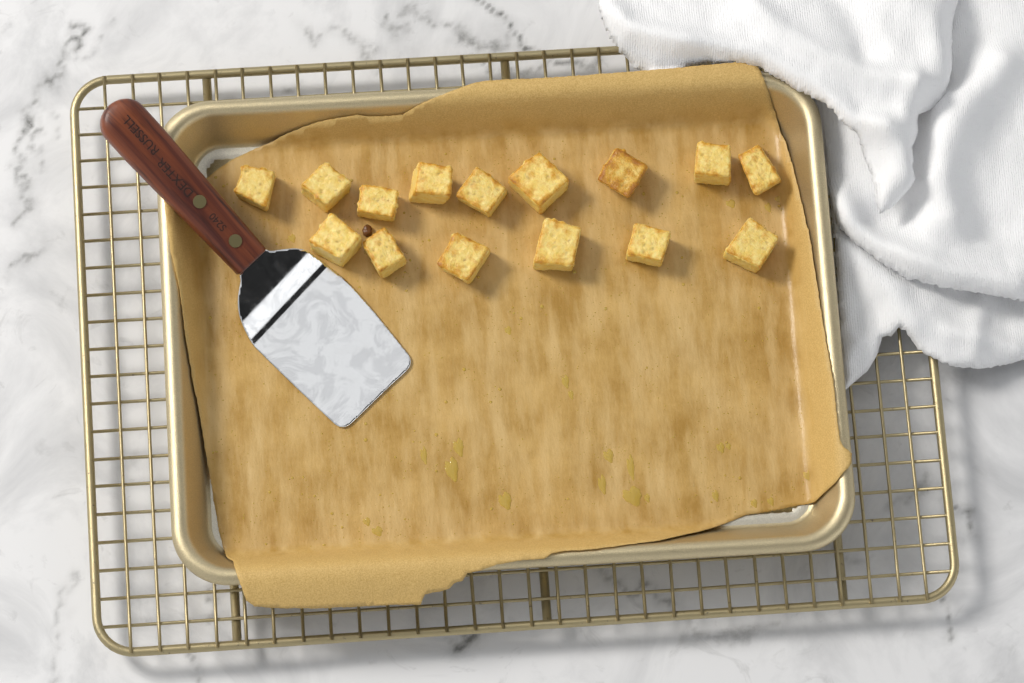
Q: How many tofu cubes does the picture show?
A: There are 15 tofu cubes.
